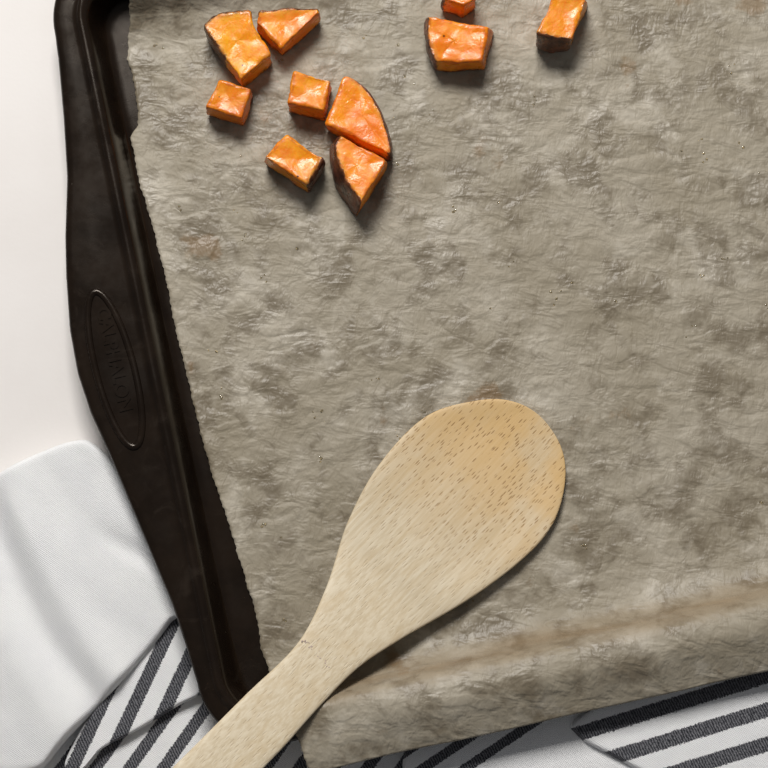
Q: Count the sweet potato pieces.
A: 10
